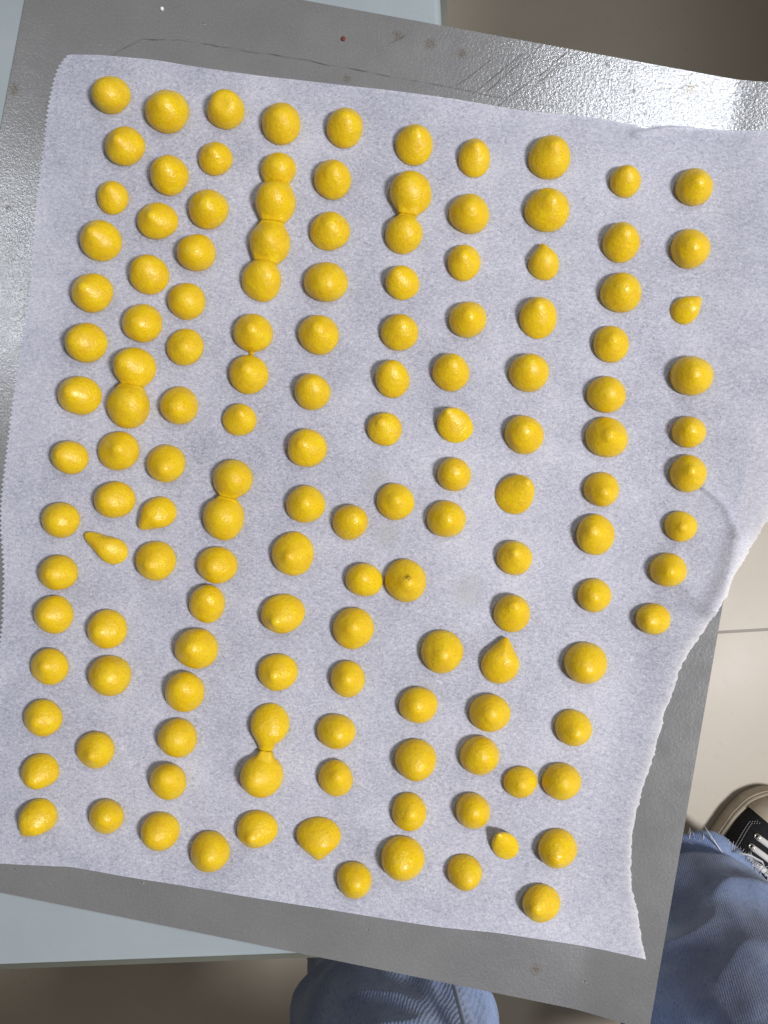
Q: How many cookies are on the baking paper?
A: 140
